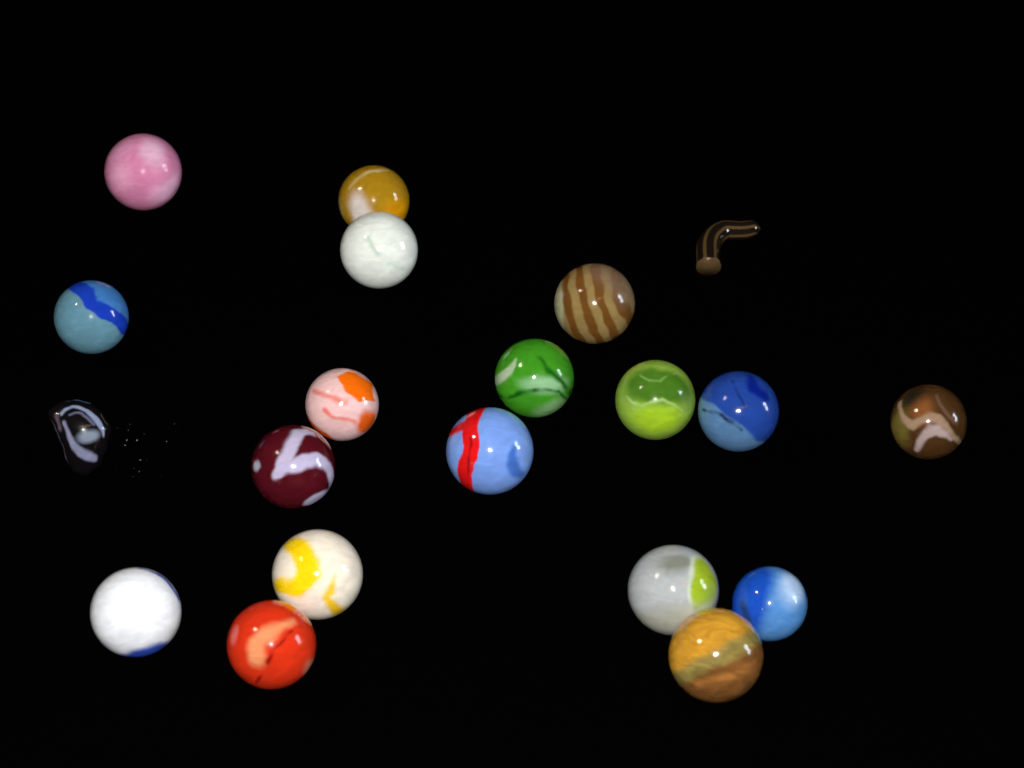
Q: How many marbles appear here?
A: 18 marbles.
